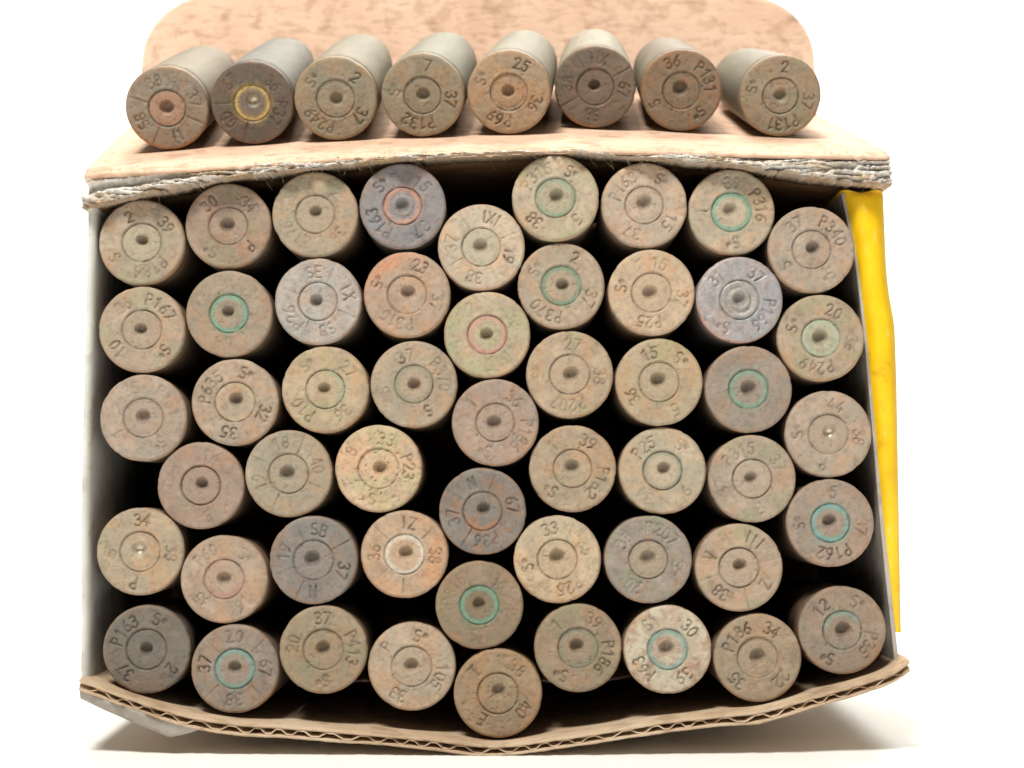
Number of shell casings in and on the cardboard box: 60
